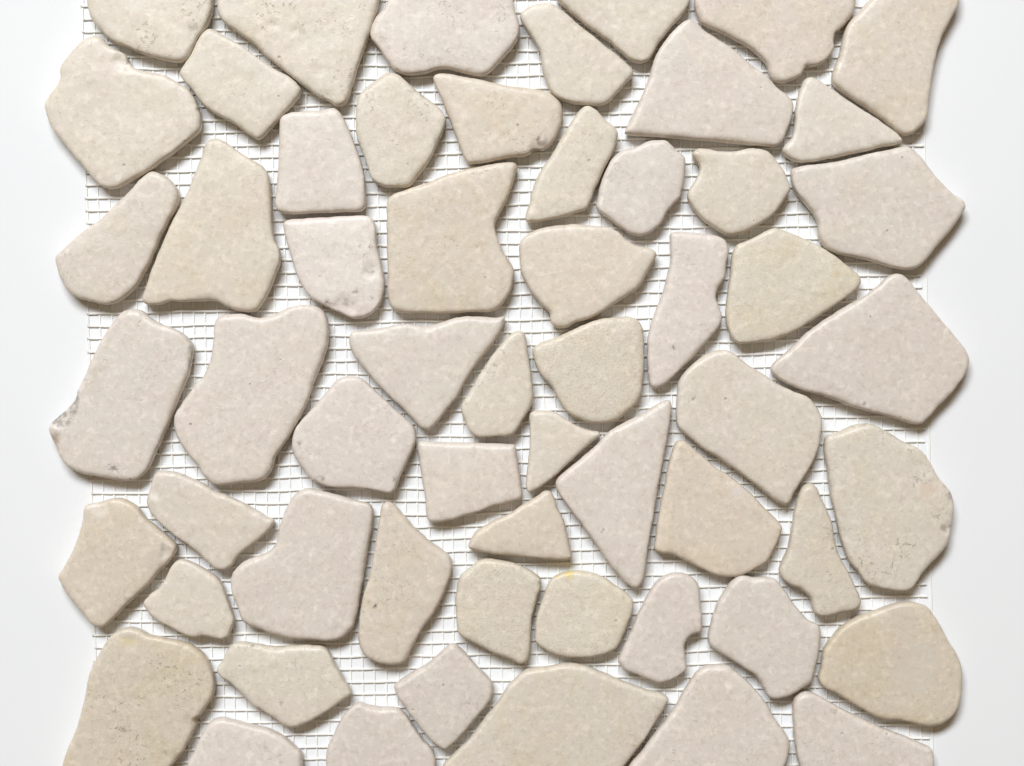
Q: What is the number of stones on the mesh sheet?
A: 58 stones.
